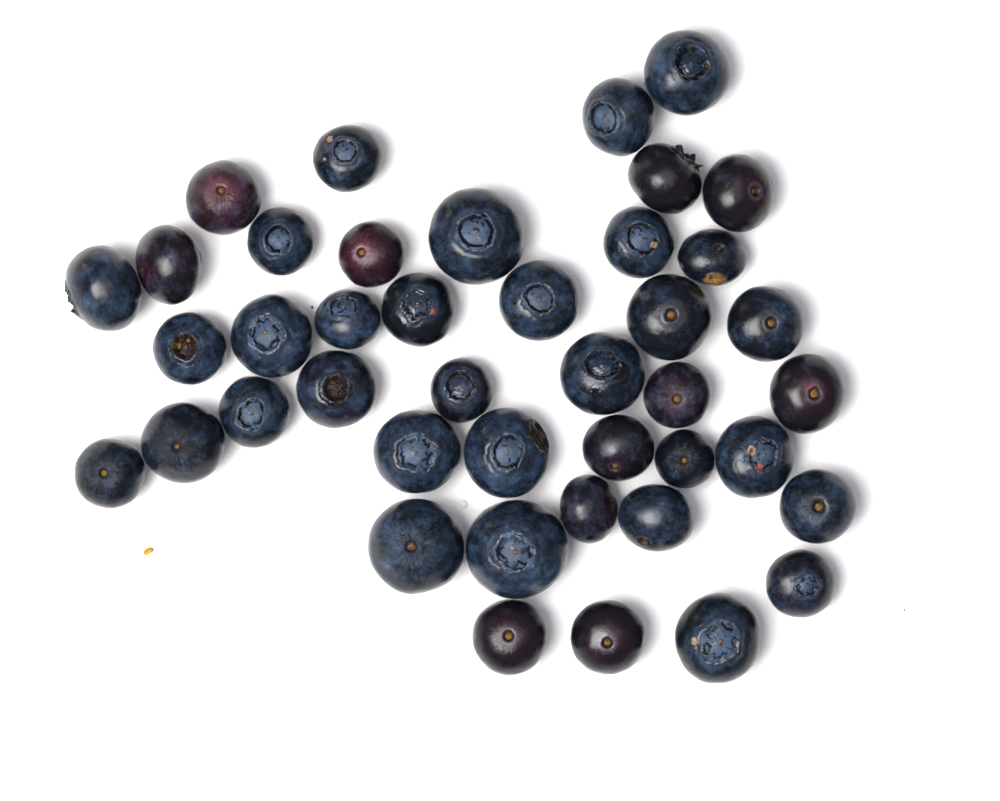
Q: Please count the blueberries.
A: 42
